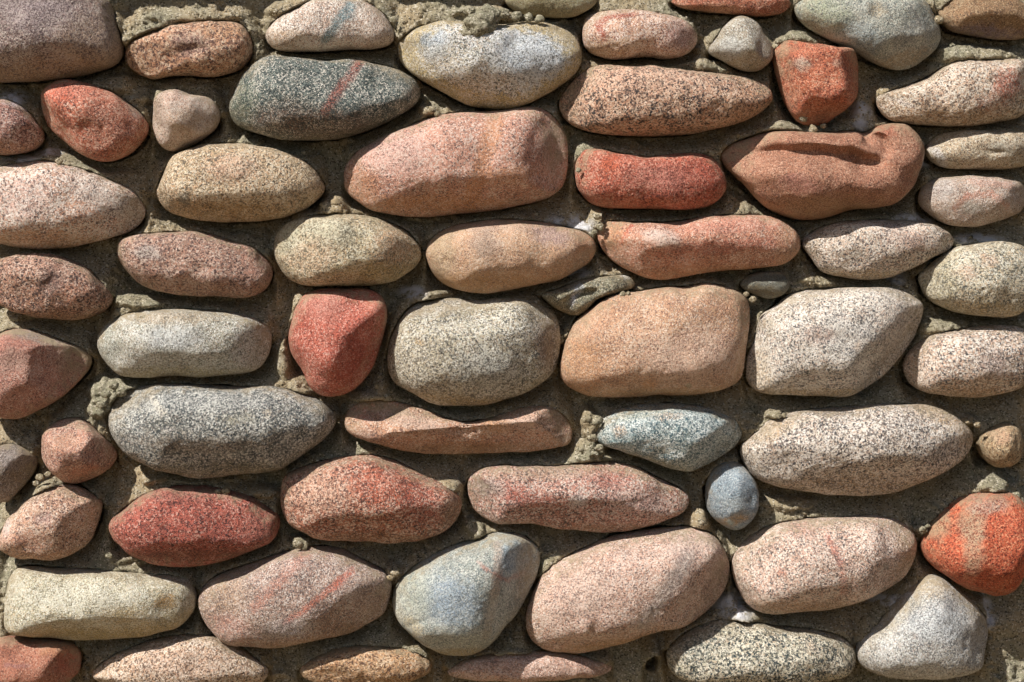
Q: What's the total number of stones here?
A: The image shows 64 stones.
